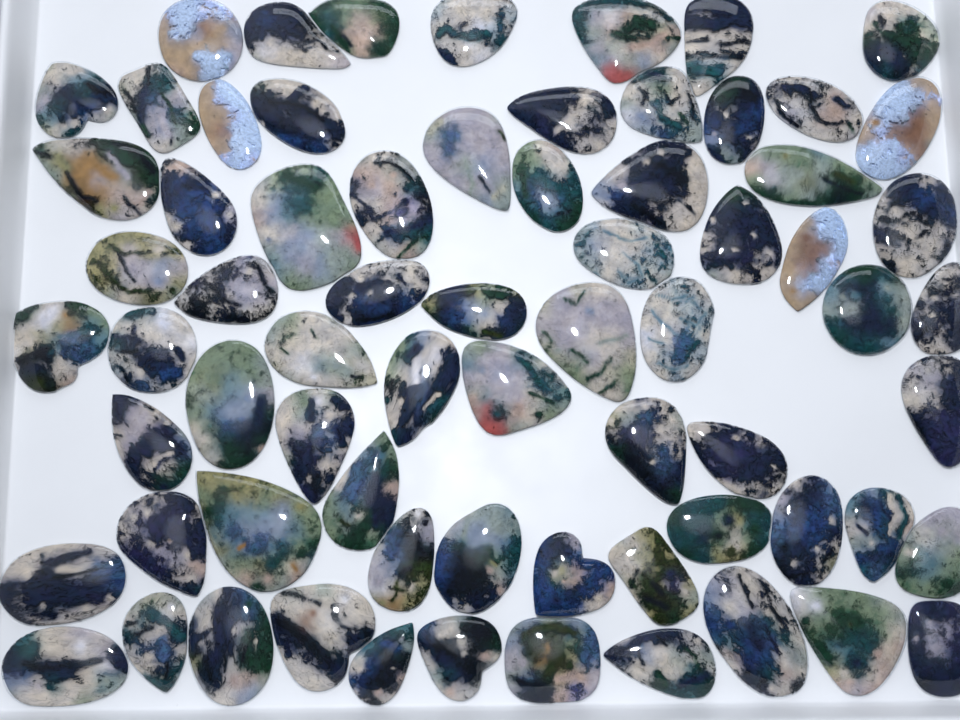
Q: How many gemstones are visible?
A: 70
